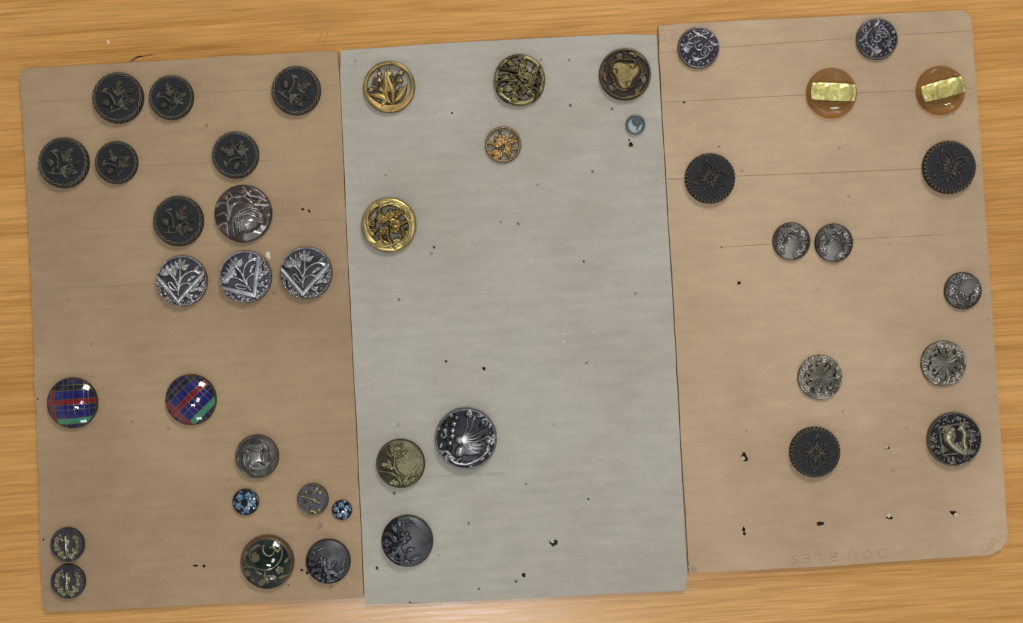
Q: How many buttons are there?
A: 43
